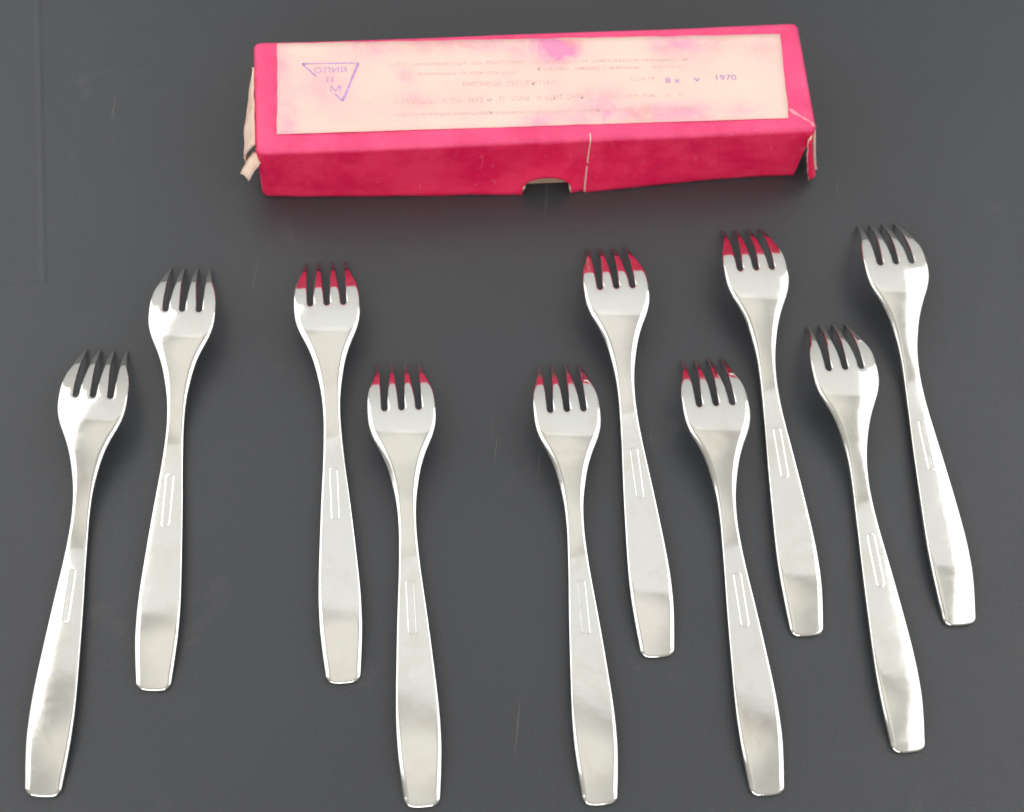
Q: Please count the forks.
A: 10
